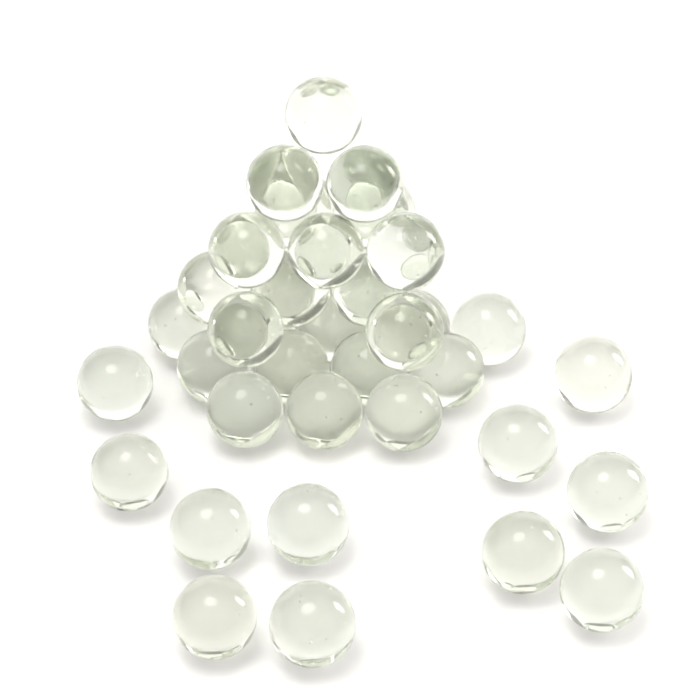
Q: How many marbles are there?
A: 43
